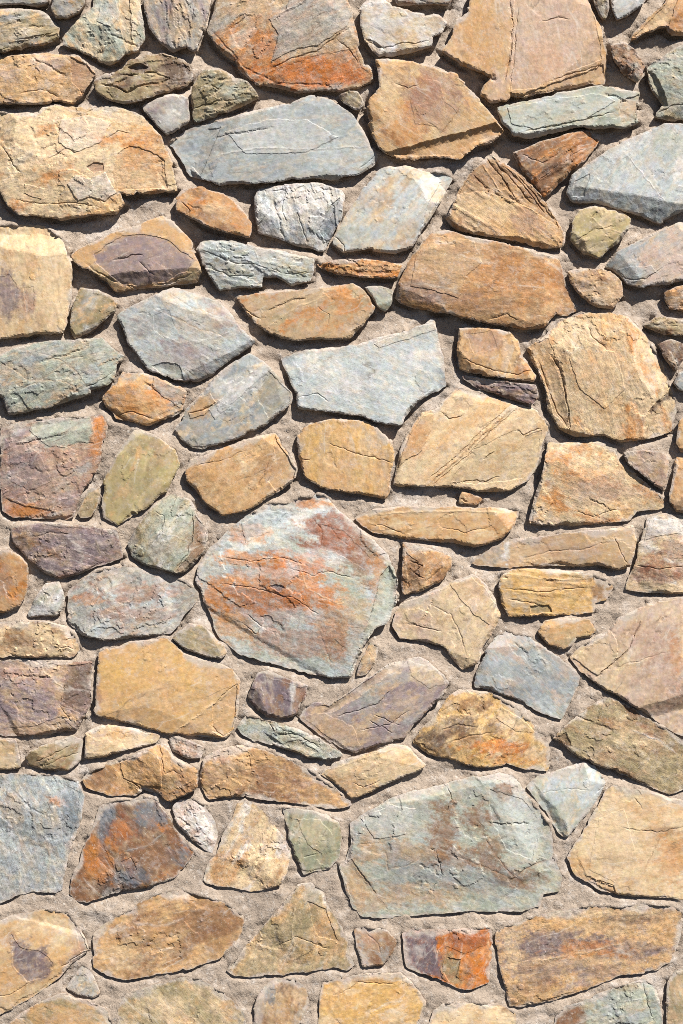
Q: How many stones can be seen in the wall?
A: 117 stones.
